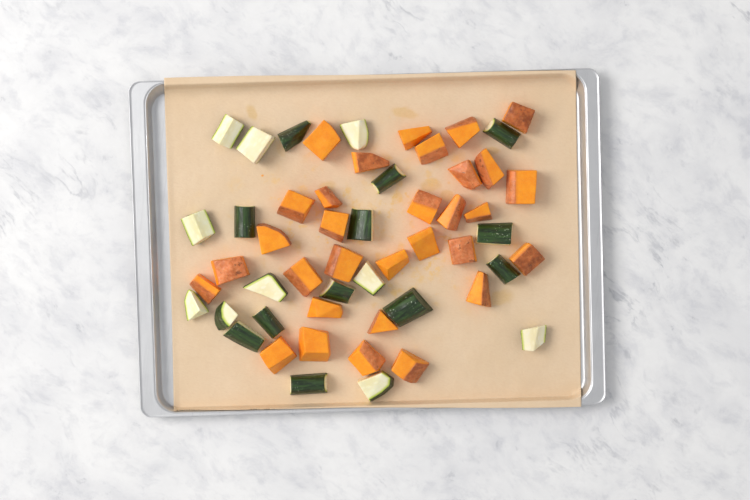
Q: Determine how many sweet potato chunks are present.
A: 31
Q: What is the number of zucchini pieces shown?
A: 22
